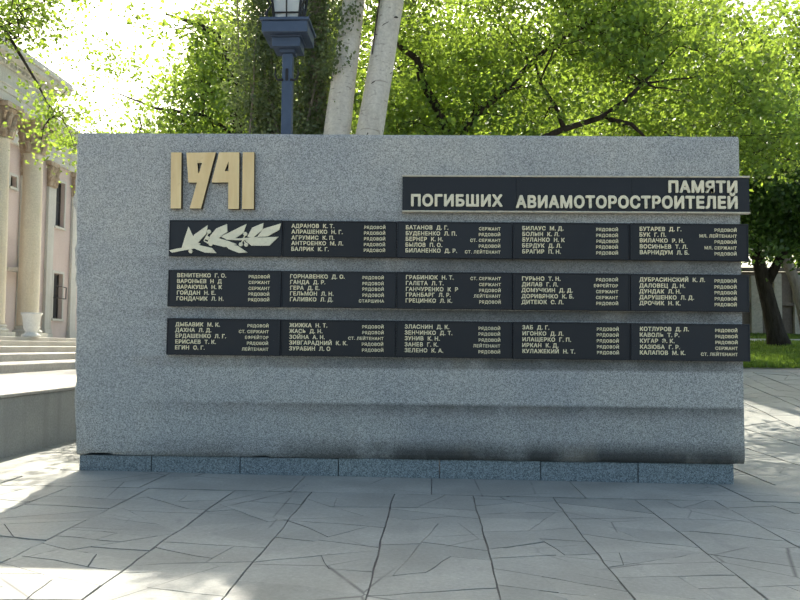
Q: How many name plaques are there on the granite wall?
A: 14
